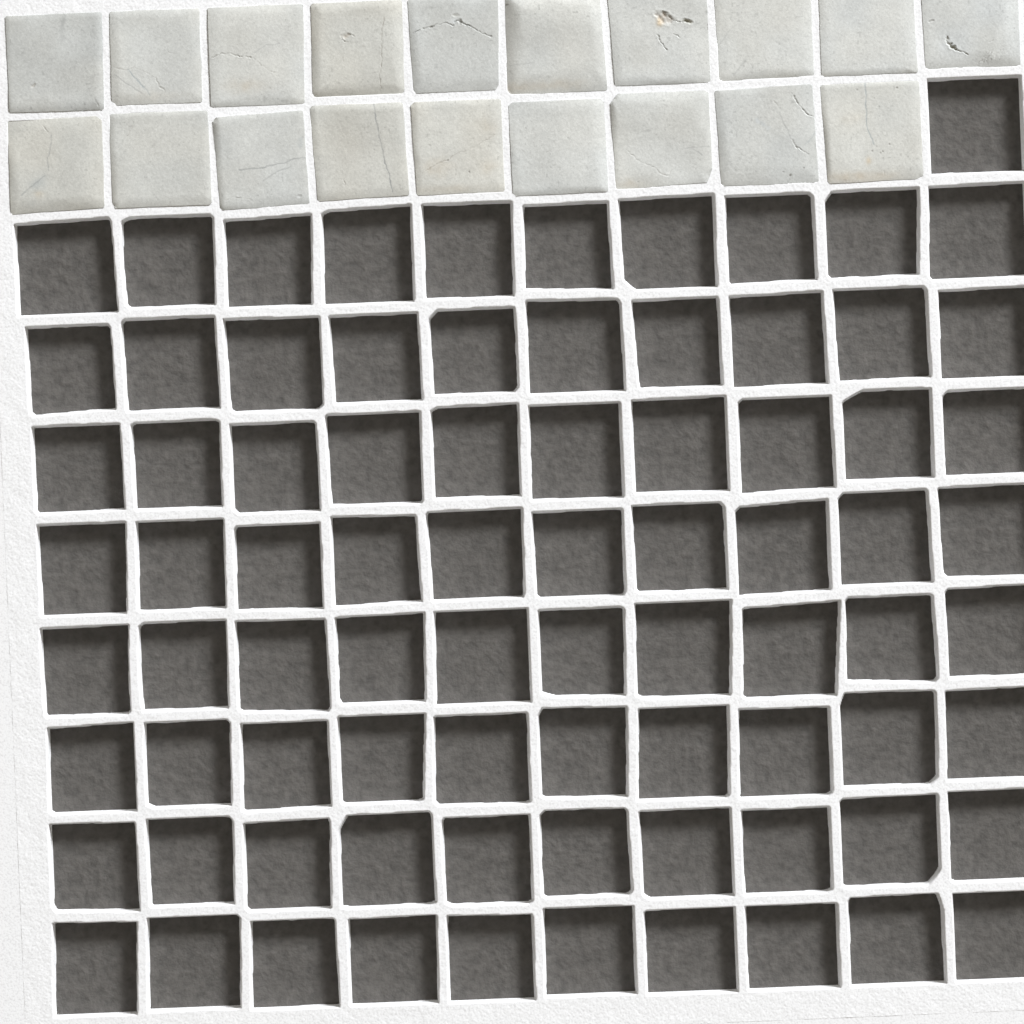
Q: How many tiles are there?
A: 19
